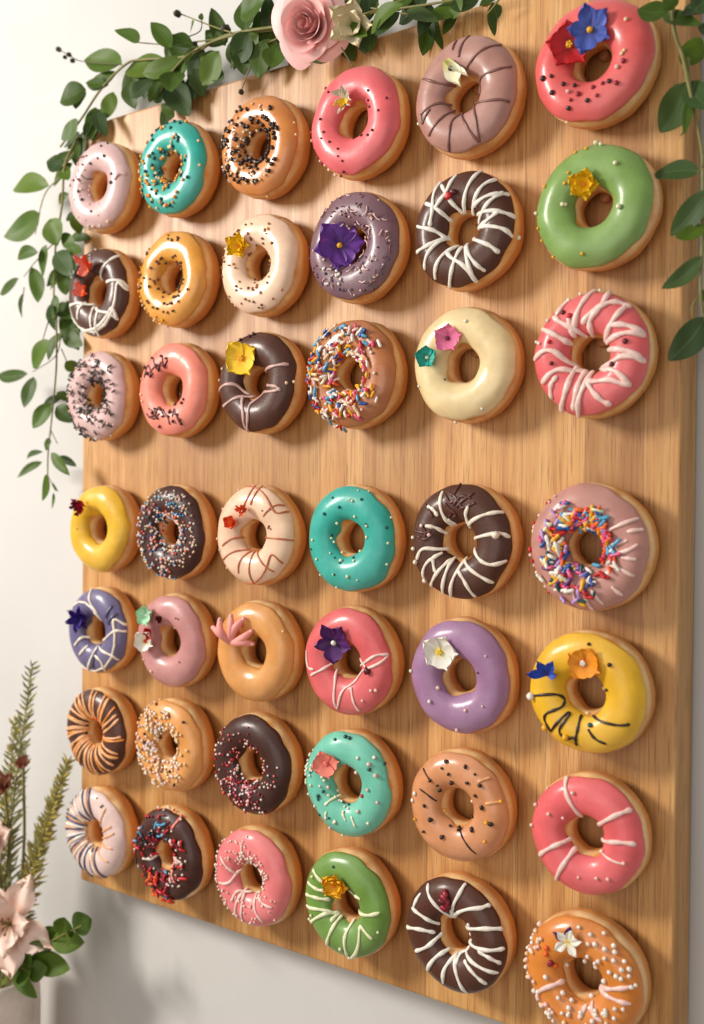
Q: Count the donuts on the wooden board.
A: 42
